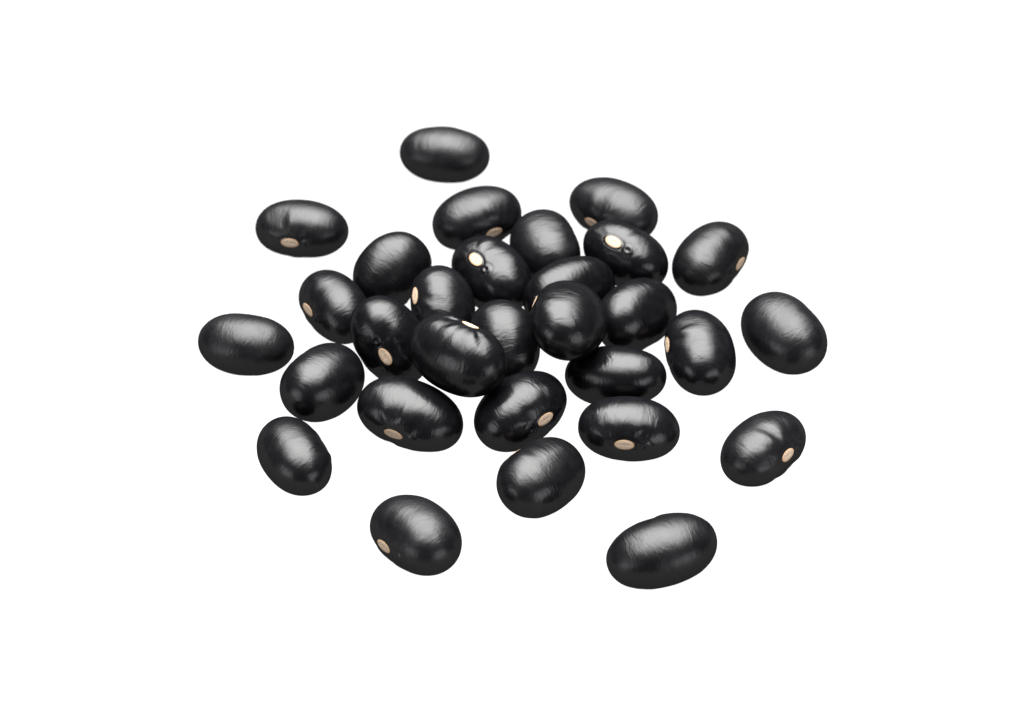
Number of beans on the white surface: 30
